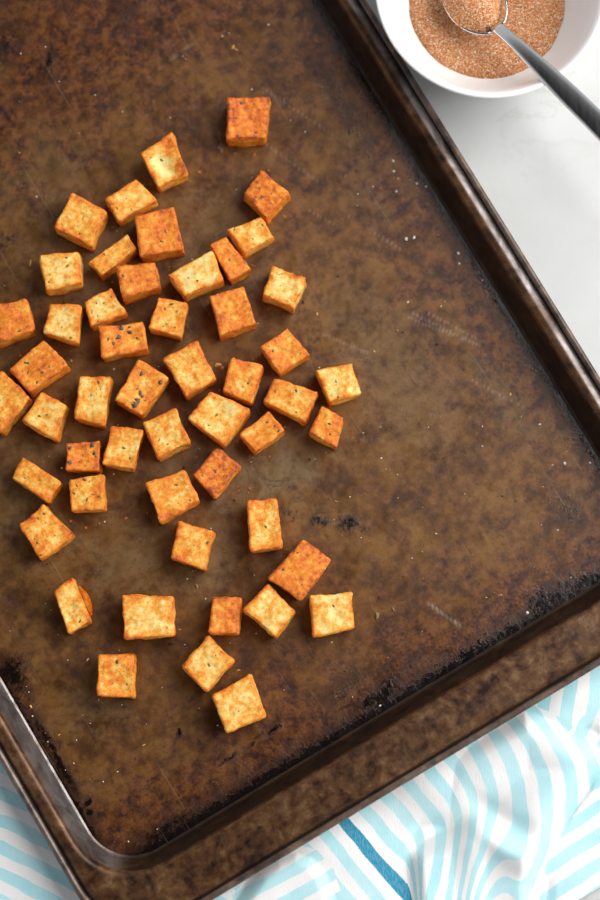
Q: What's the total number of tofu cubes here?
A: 51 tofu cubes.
